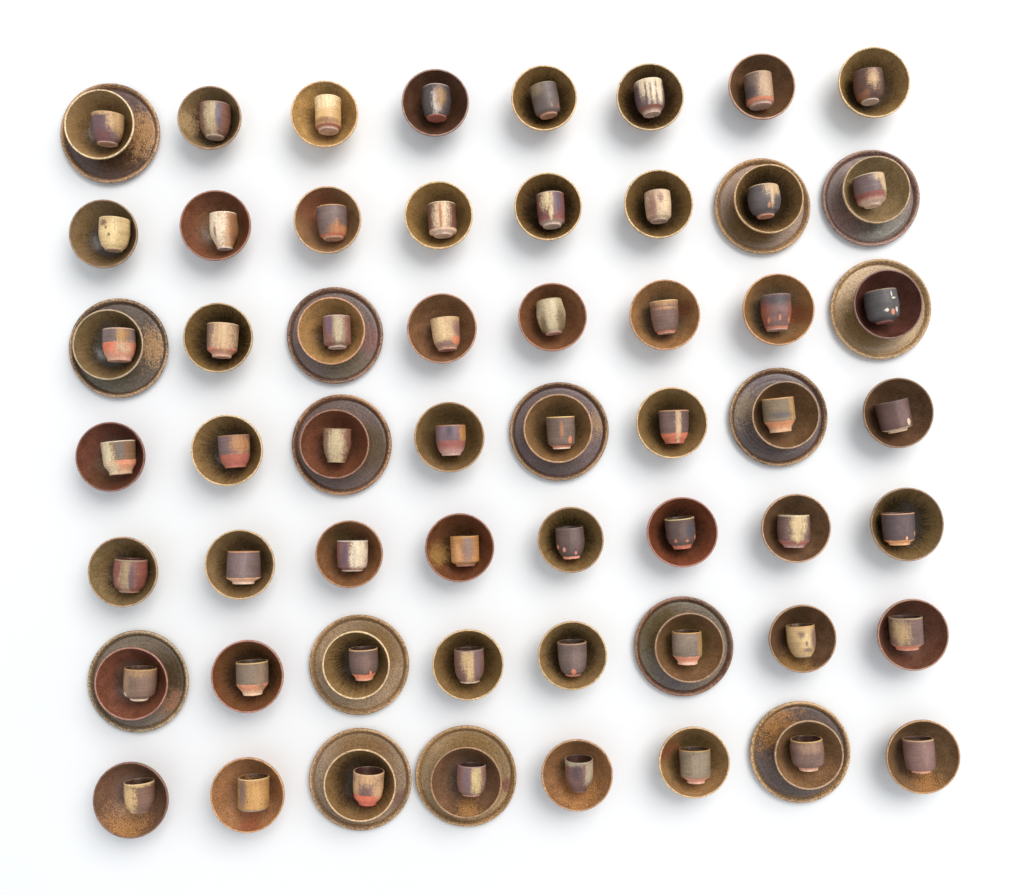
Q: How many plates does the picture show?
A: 15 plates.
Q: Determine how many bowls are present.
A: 56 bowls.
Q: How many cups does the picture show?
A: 56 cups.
